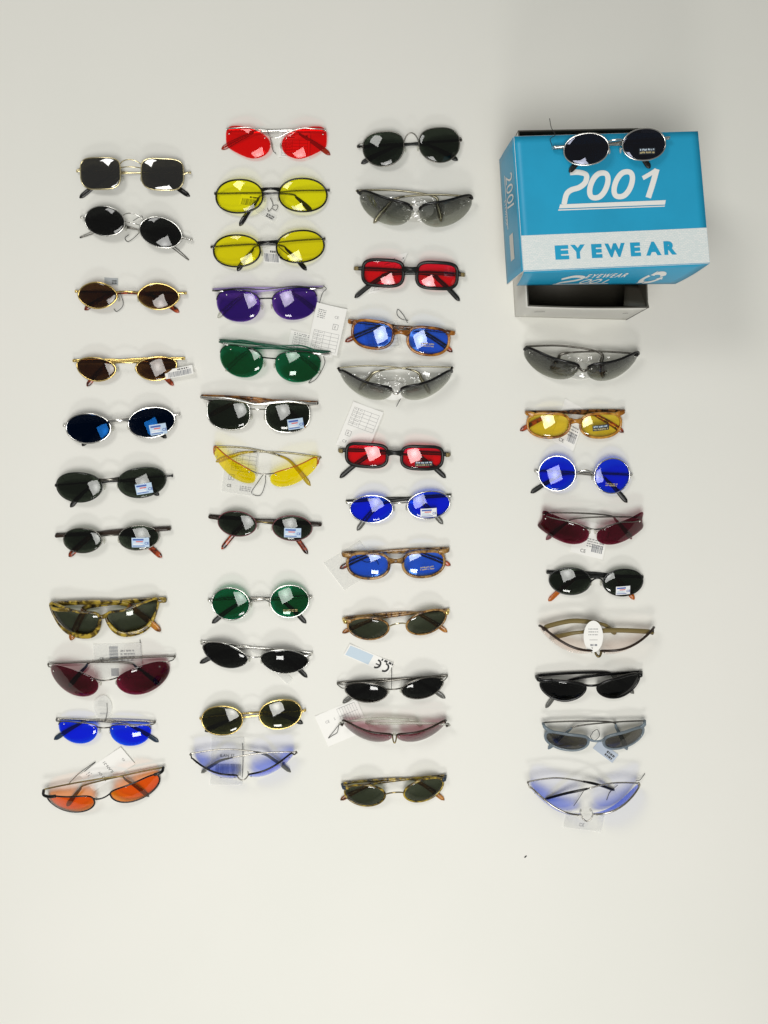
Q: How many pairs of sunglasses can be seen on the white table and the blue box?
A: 45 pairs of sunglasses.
